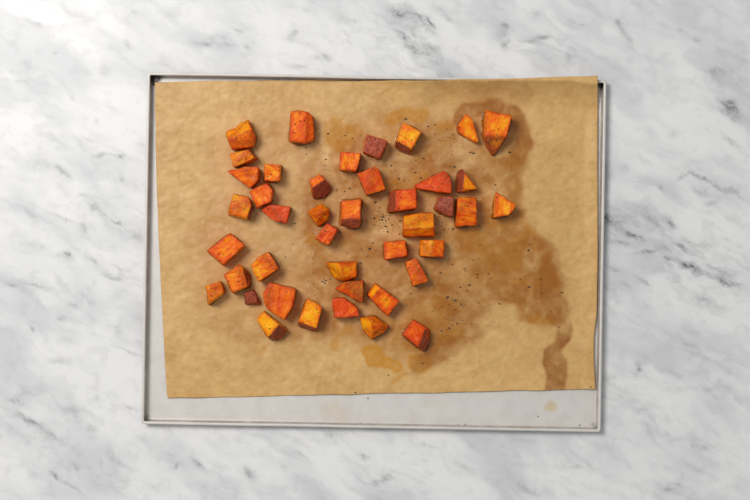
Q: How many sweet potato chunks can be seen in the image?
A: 42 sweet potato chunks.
